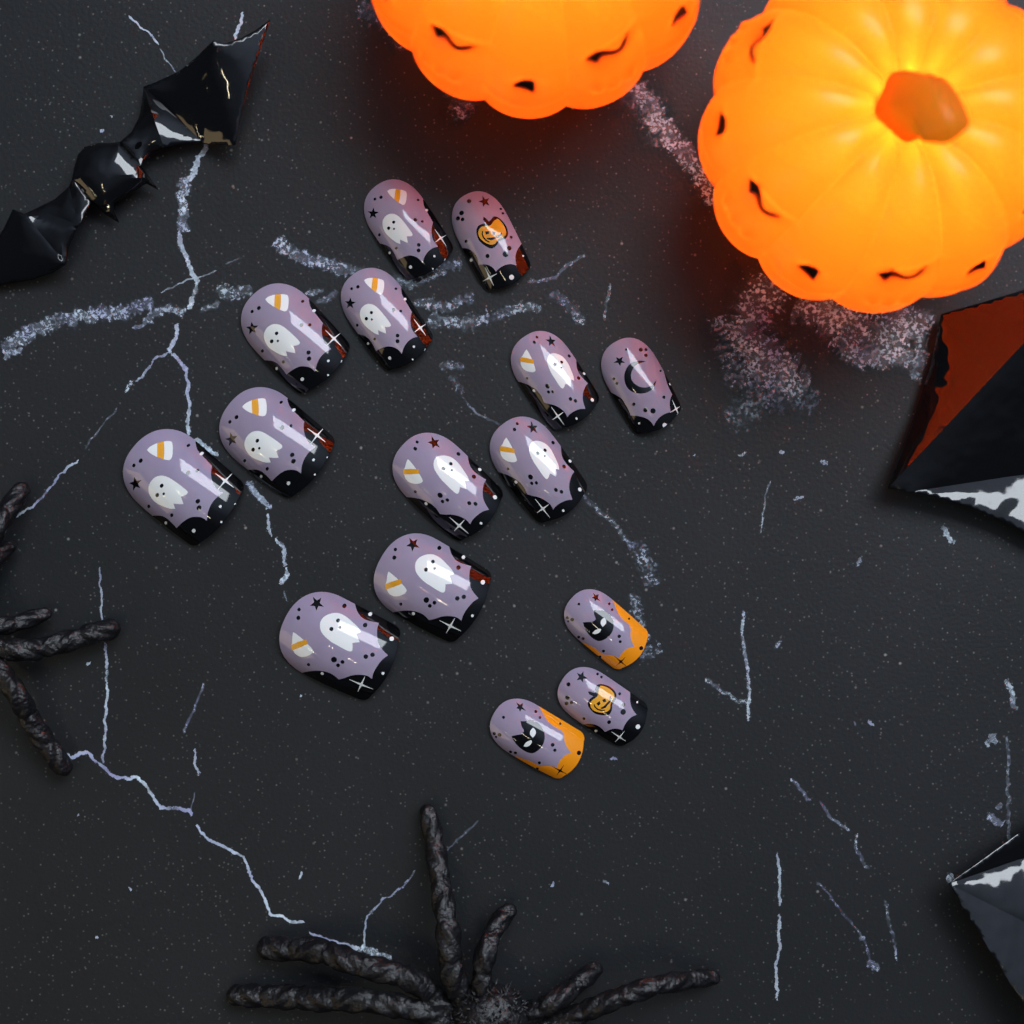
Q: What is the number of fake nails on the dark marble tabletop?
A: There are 15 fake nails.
